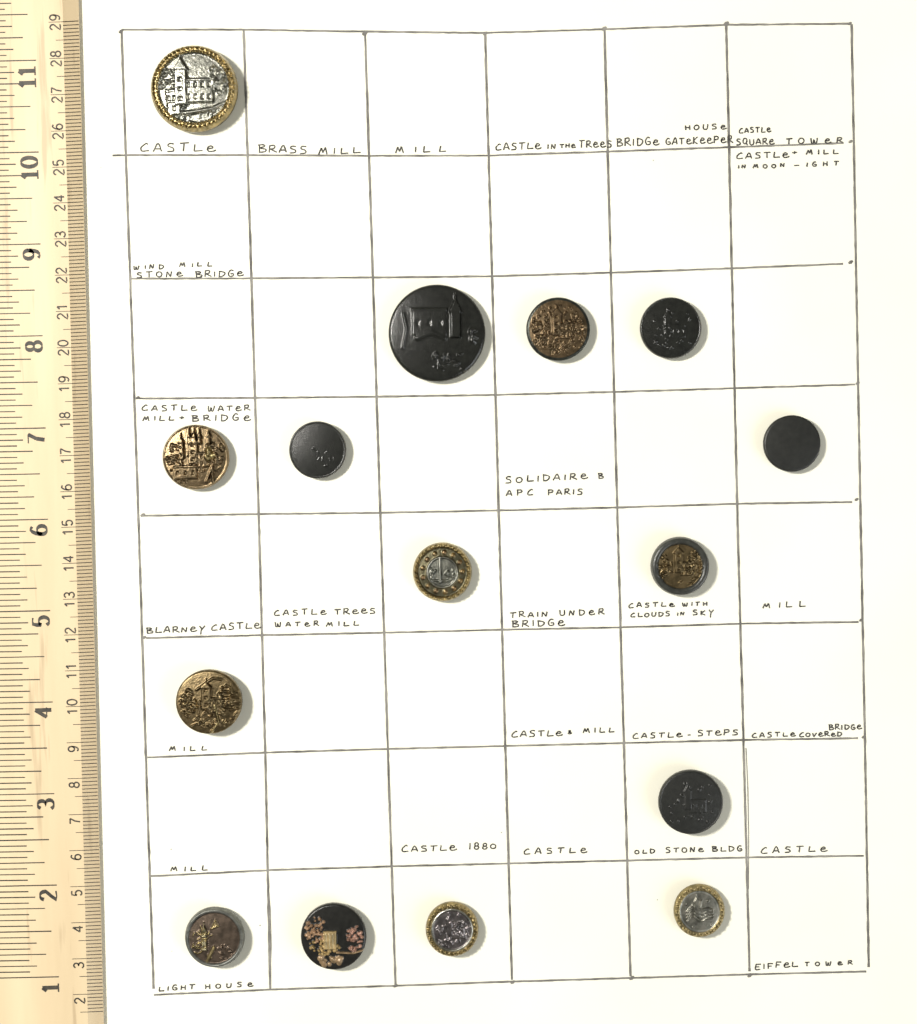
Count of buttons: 15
